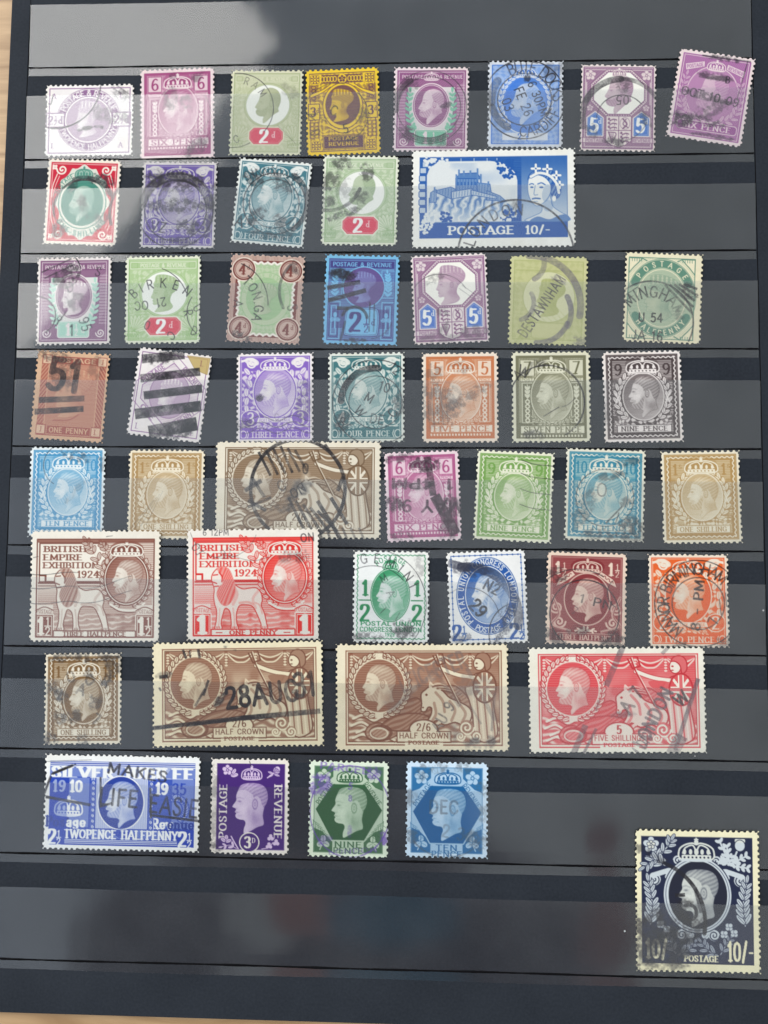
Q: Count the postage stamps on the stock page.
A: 49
